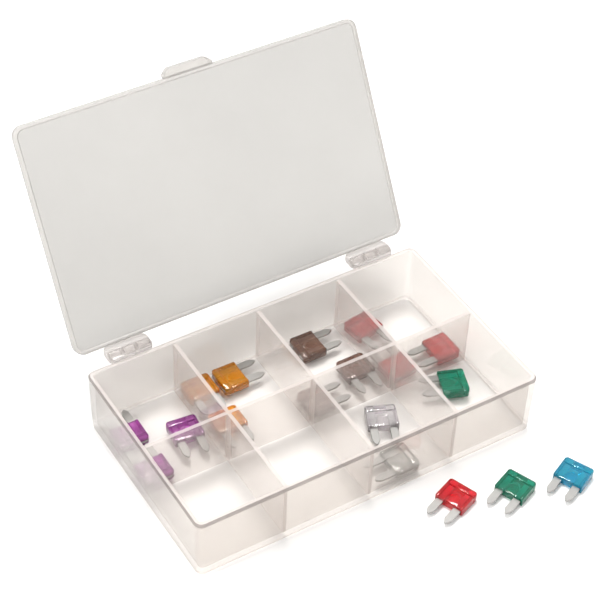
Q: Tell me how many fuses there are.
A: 18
